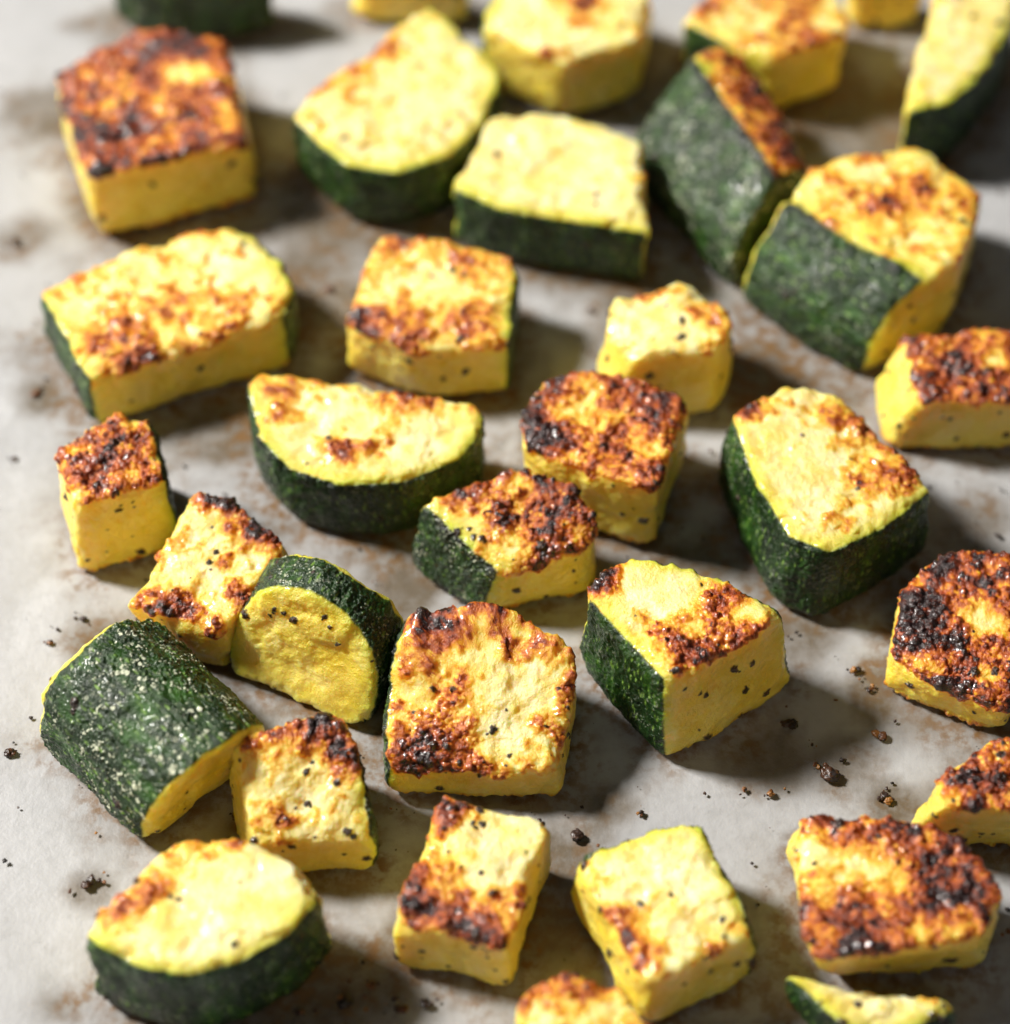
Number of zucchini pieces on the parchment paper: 34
